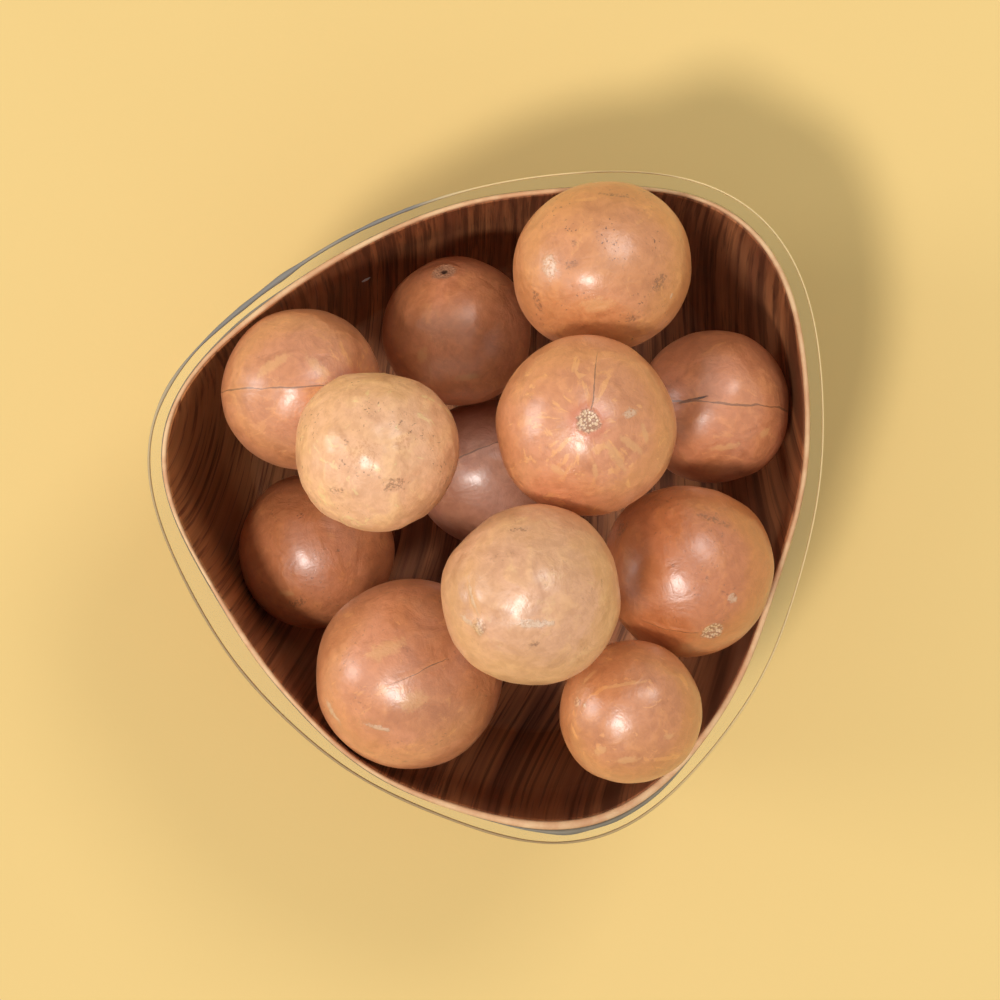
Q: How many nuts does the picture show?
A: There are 12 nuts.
